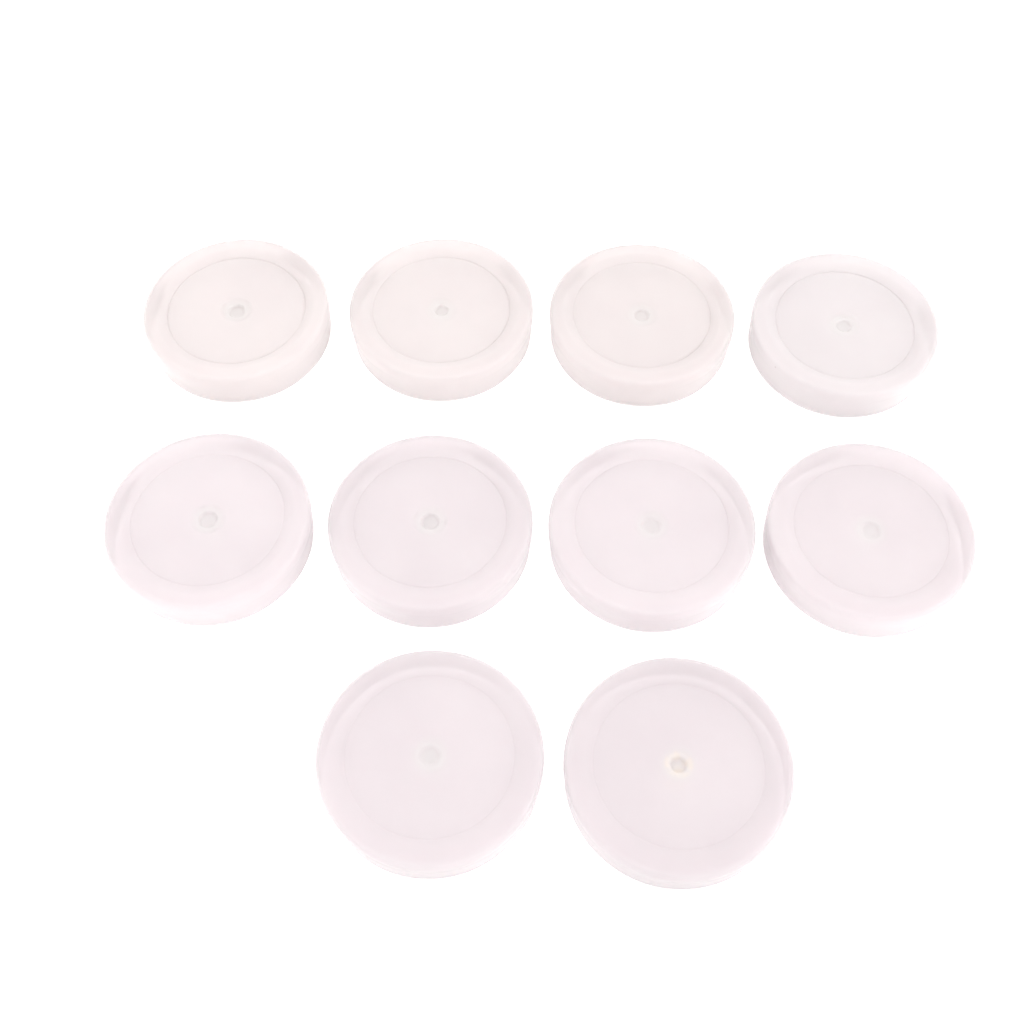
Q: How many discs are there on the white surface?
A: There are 10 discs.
